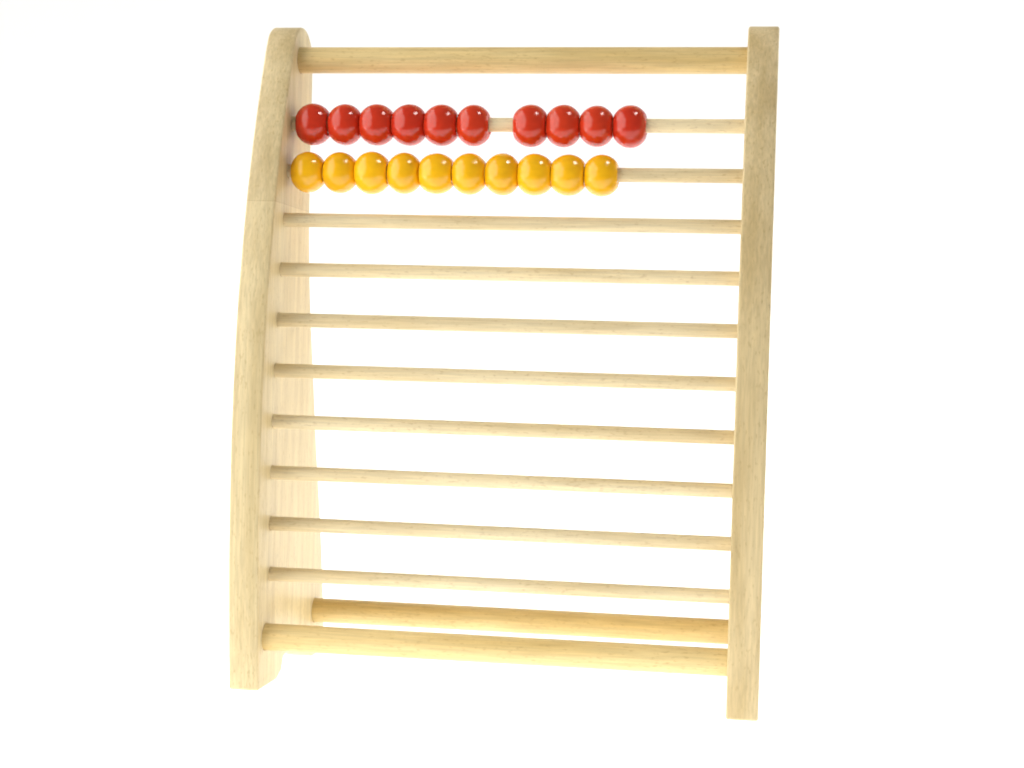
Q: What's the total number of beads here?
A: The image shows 20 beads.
